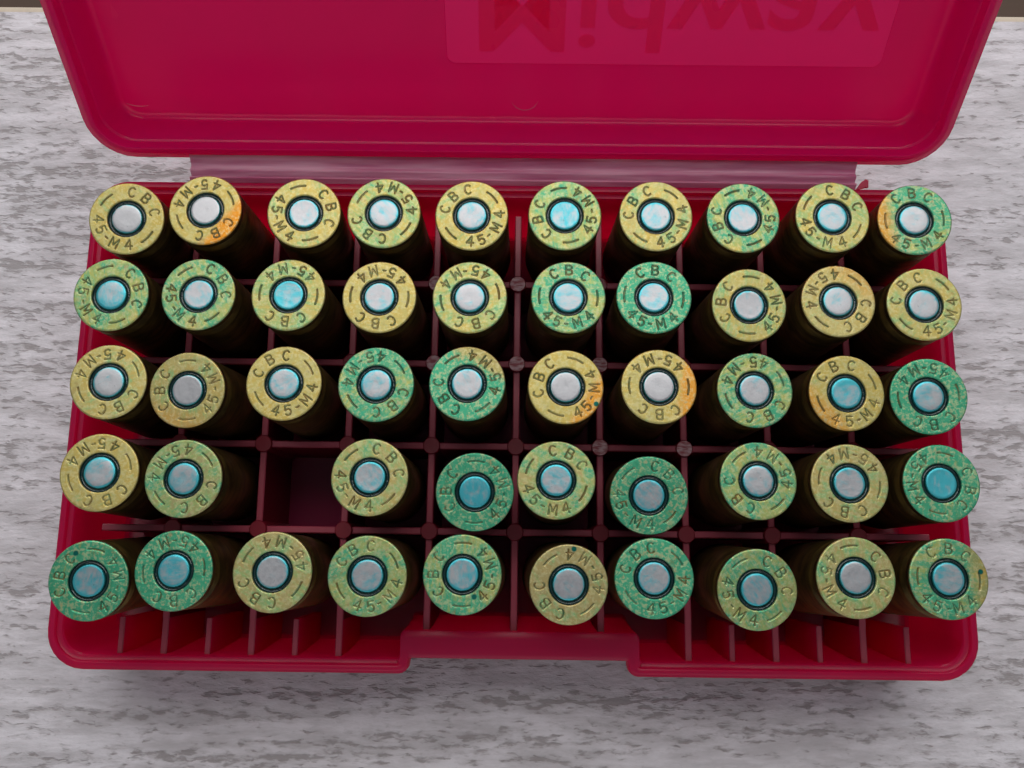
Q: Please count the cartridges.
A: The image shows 49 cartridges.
